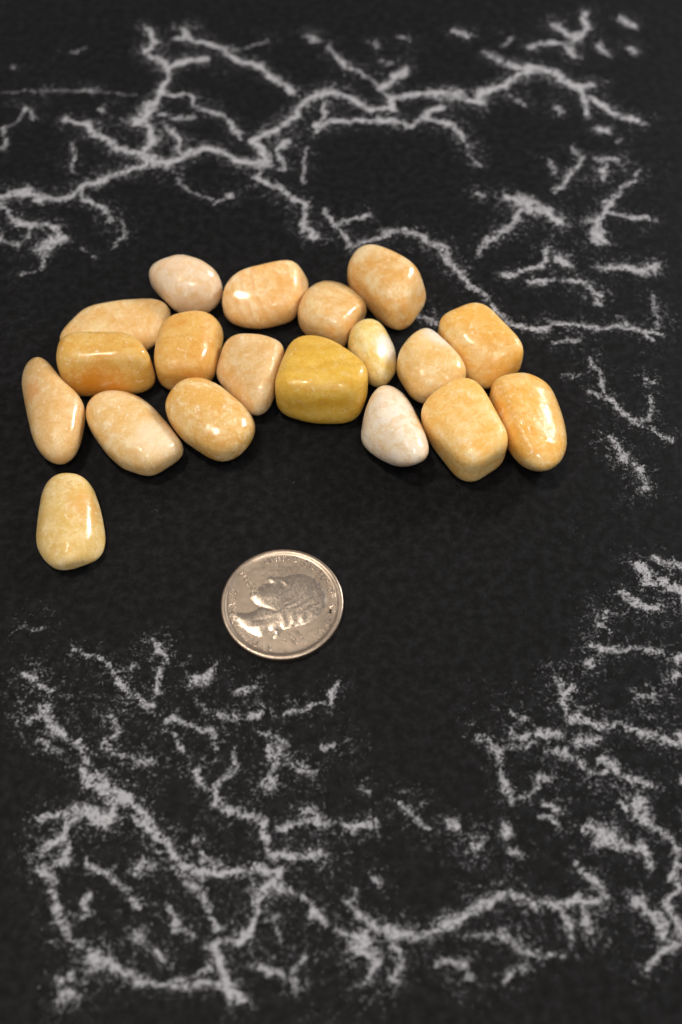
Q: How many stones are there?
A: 19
